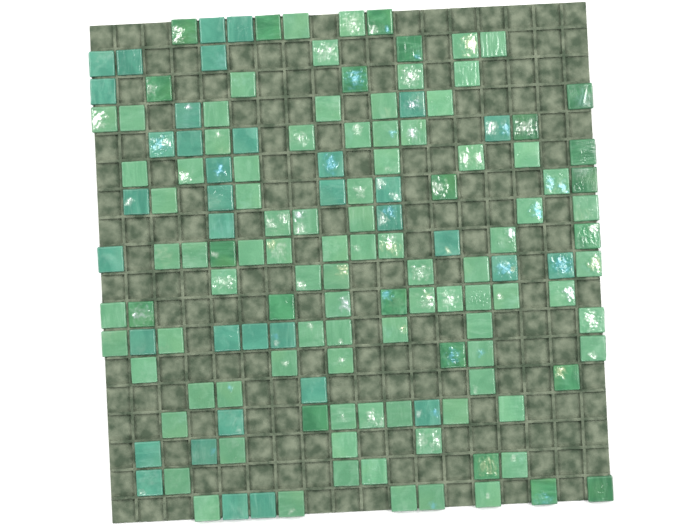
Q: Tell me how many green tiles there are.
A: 22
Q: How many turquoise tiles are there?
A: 36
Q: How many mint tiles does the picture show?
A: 88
